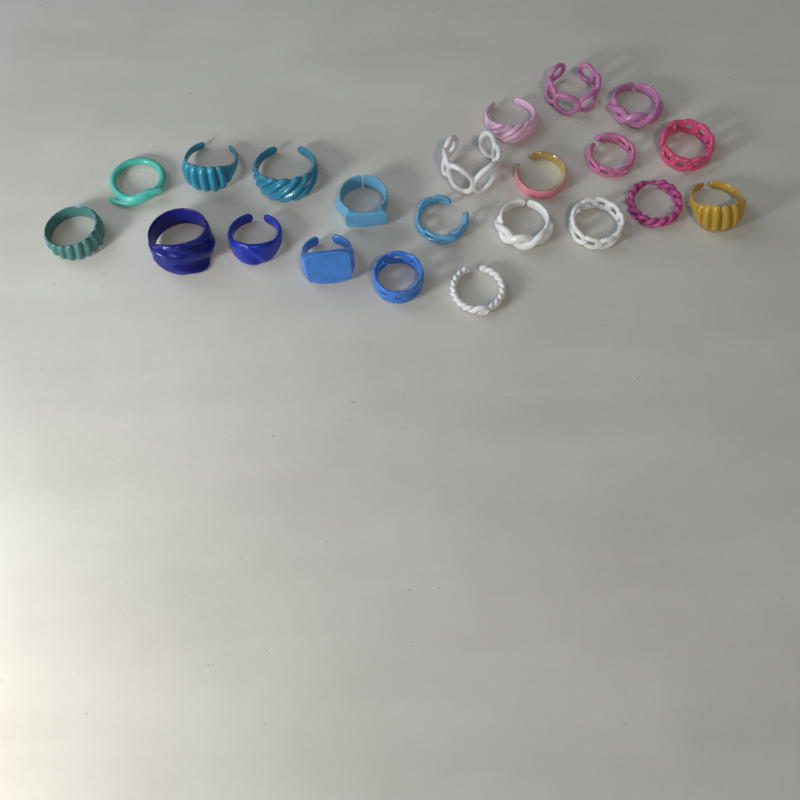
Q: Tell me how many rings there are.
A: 22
